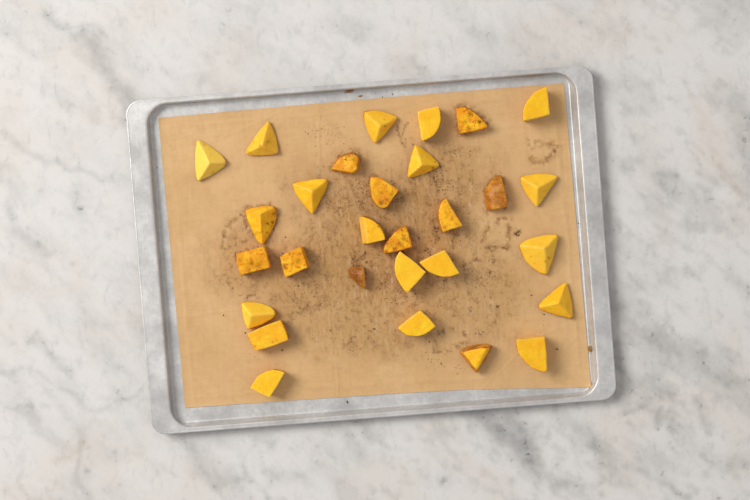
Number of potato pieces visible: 29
